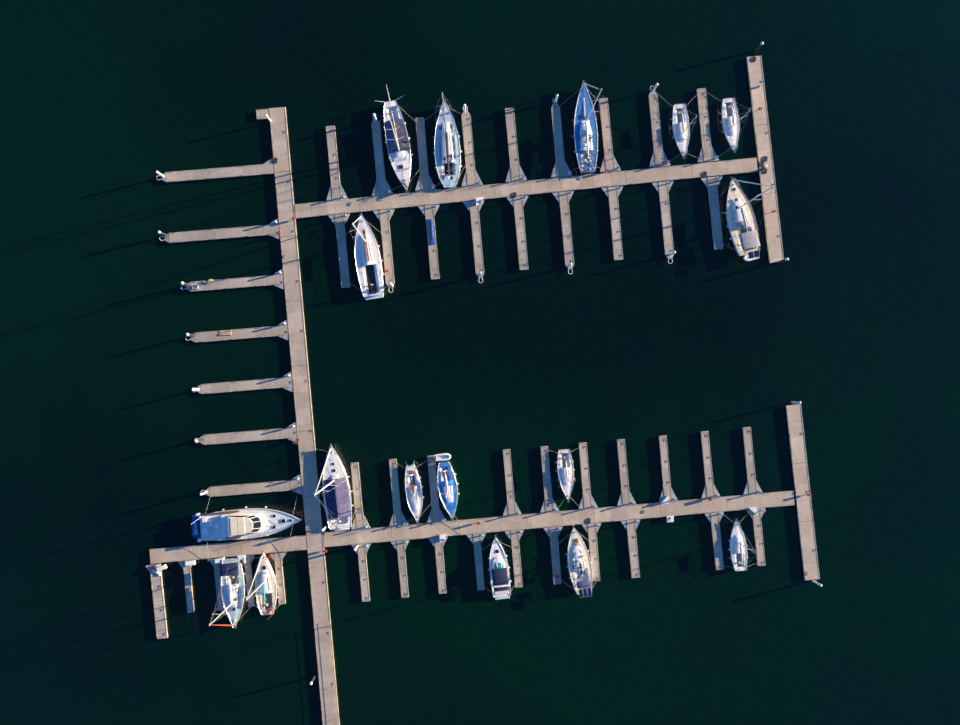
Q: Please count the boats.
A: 17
